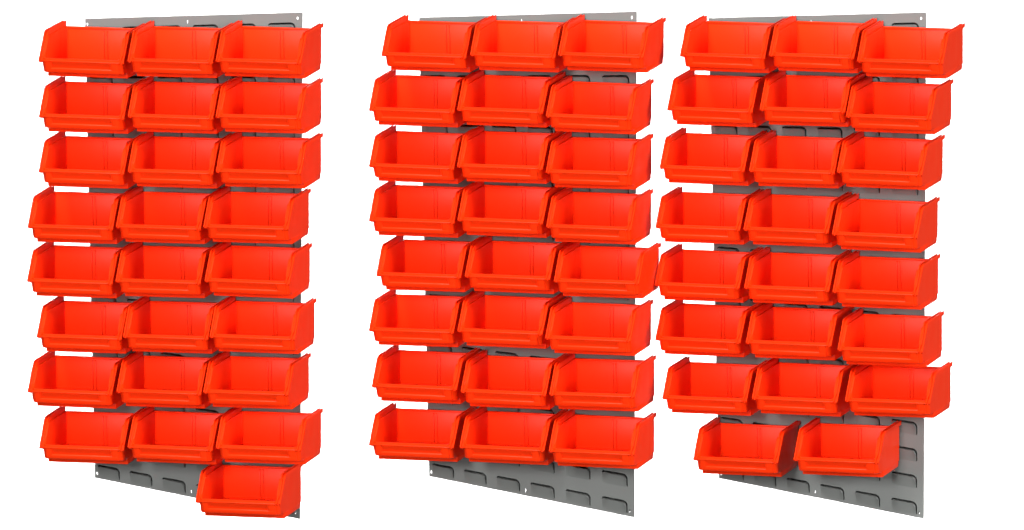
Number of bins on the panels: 72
